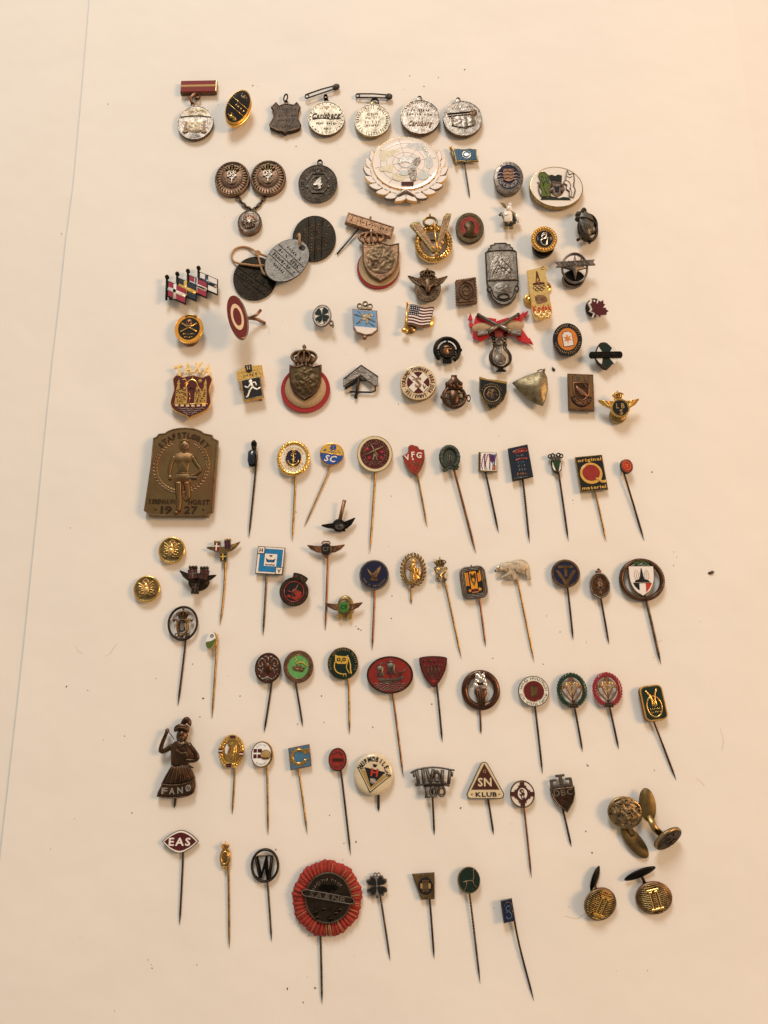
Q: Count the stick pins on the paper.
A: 53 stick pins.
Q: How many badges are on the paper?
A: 41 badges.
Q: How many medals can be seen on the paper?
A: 7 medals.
